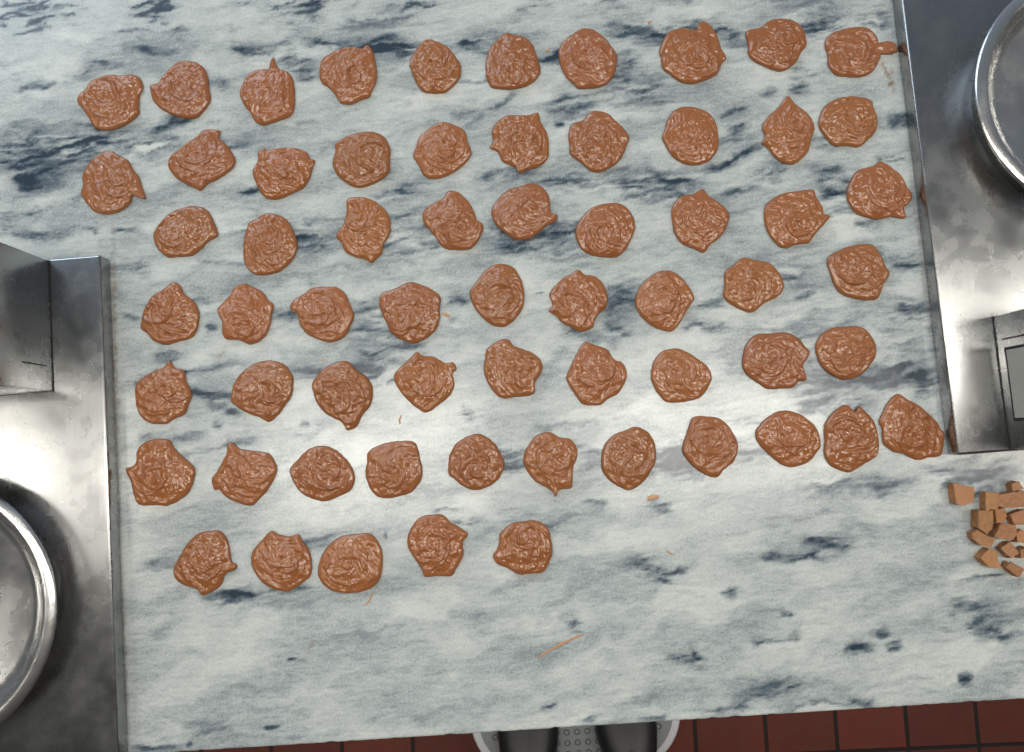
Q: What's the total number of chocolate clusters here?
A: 63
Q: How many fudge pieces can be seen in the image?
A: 14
